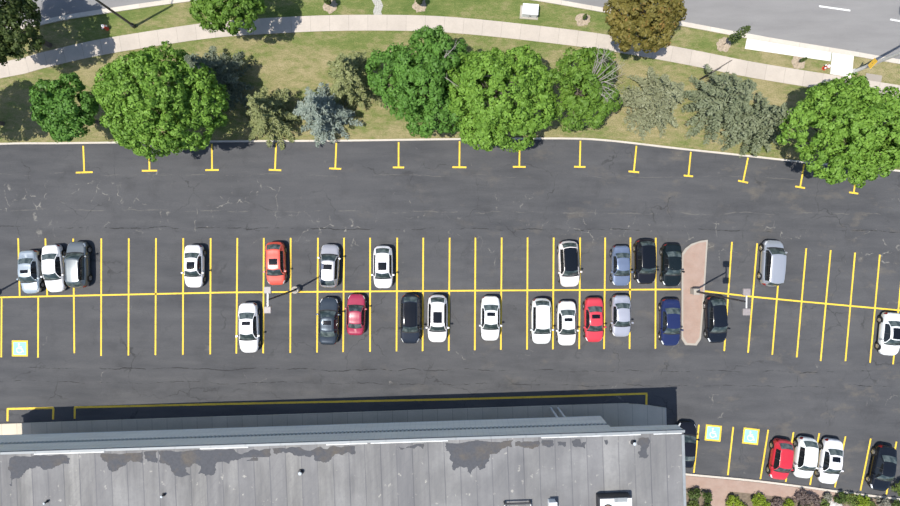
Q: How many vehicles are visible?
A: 30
